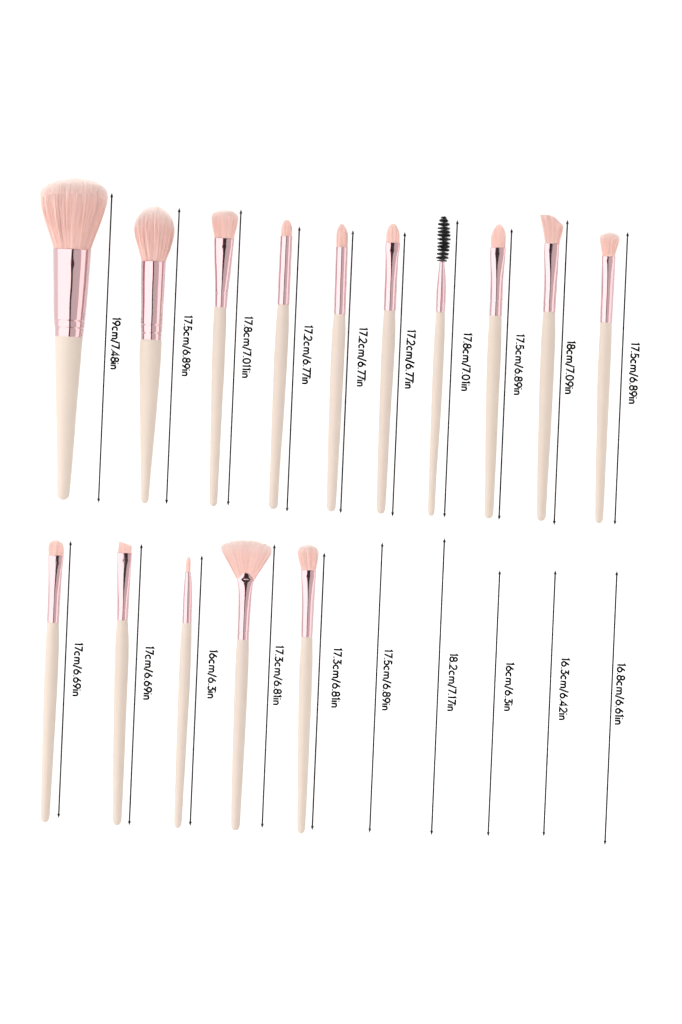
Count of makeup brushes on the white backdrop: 15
